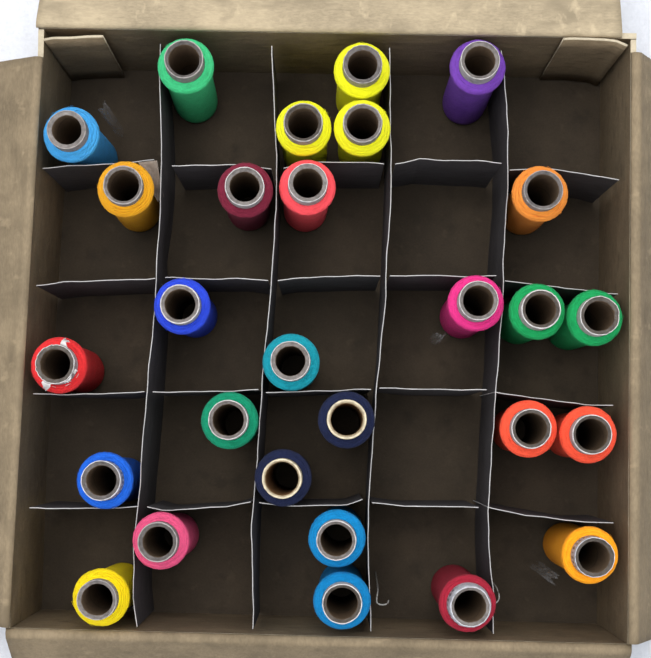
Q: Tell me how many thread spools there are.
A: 28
